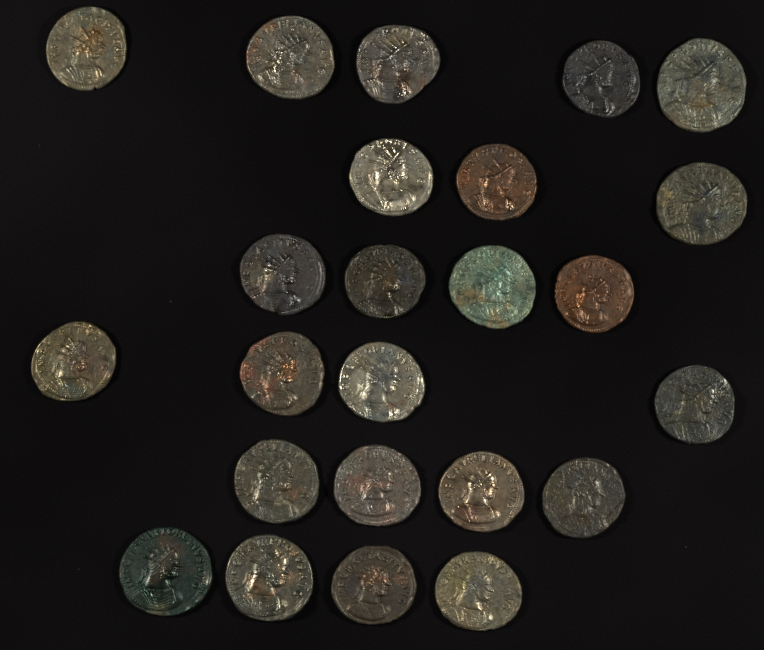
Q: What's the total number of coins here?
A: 24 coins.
